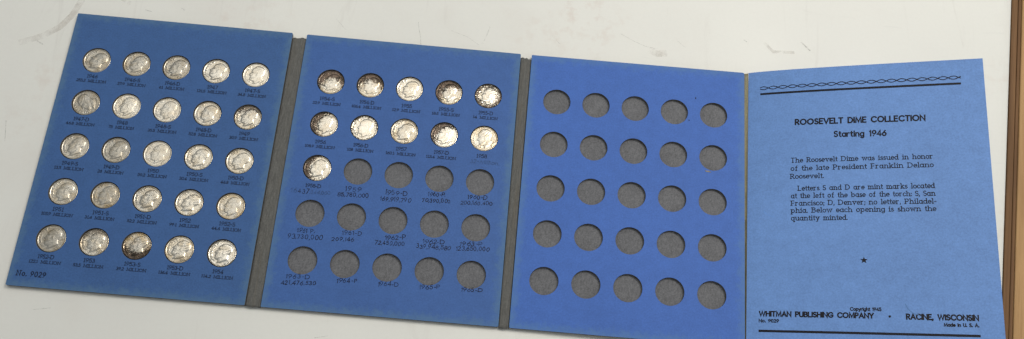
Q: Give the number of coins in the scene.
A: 36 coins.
